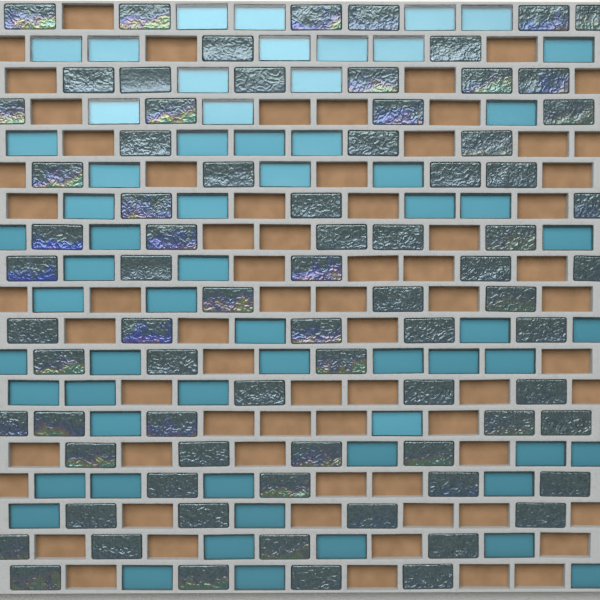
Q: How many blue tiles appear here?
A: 62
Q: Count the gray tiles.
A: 77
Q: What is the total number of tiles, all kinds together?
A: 139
